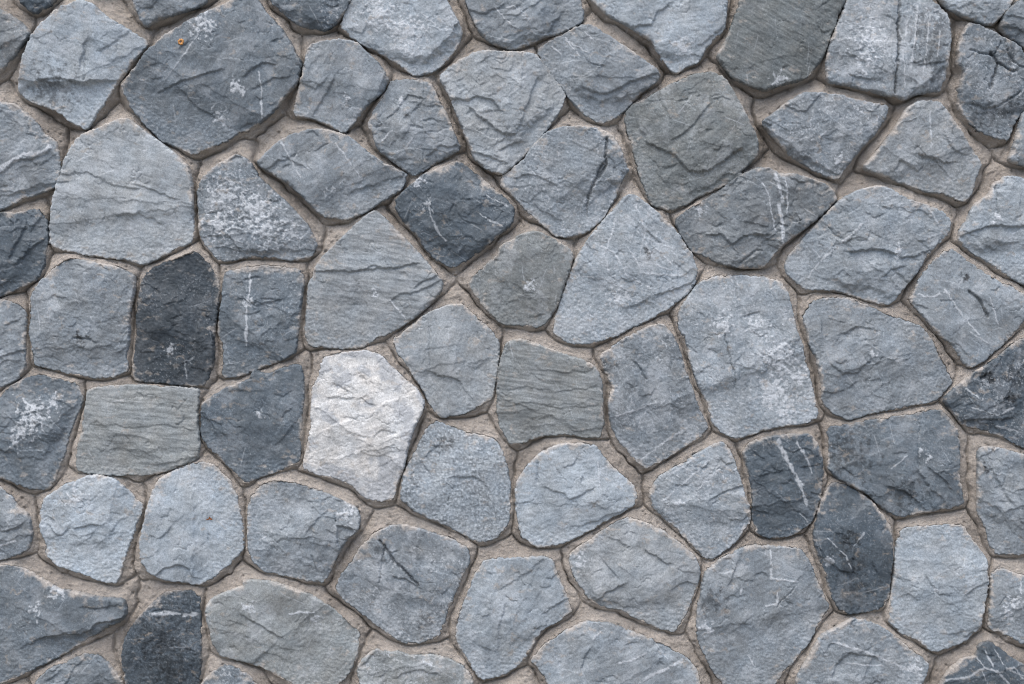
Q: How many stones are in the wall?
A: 76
